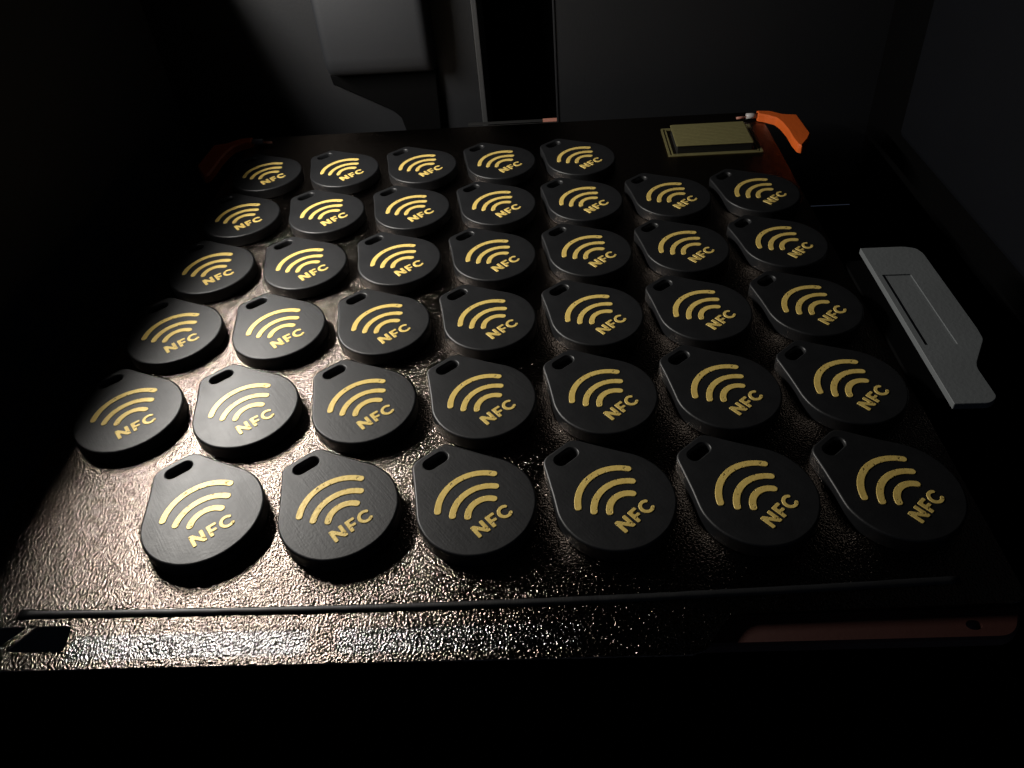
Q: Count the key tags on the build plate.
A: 39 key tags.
